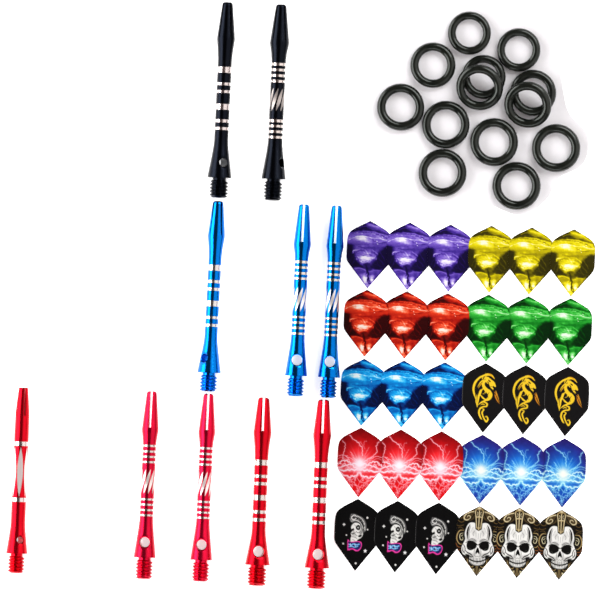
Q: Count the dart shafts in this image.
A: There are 10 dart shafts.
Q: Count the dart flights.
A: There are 30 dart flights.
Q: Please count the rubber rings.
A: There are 13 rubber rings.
